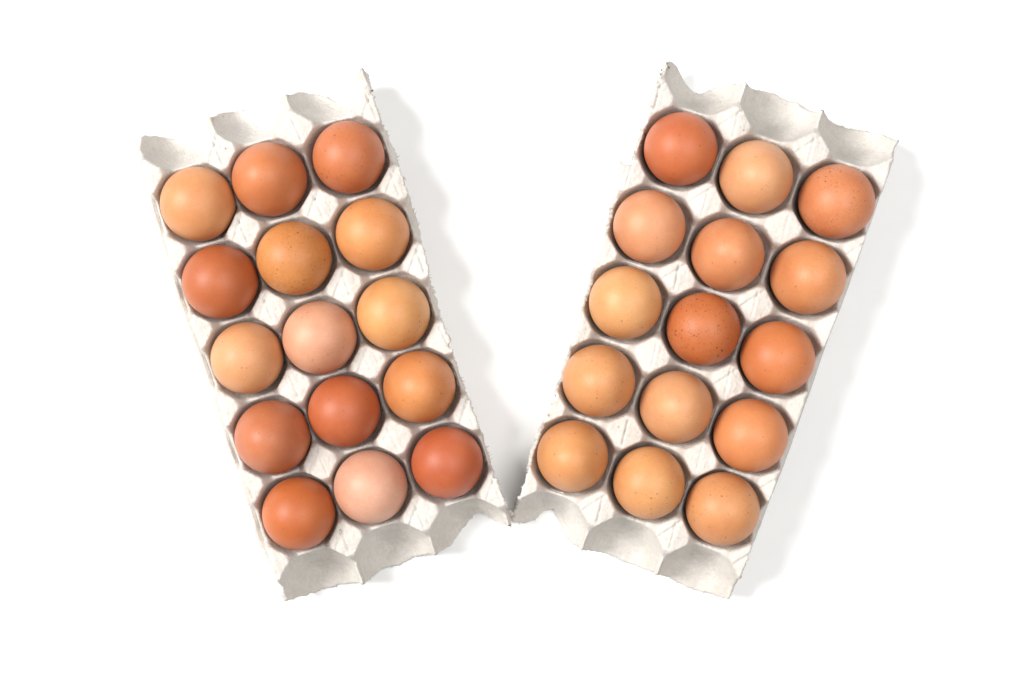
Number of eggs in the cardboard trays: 30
